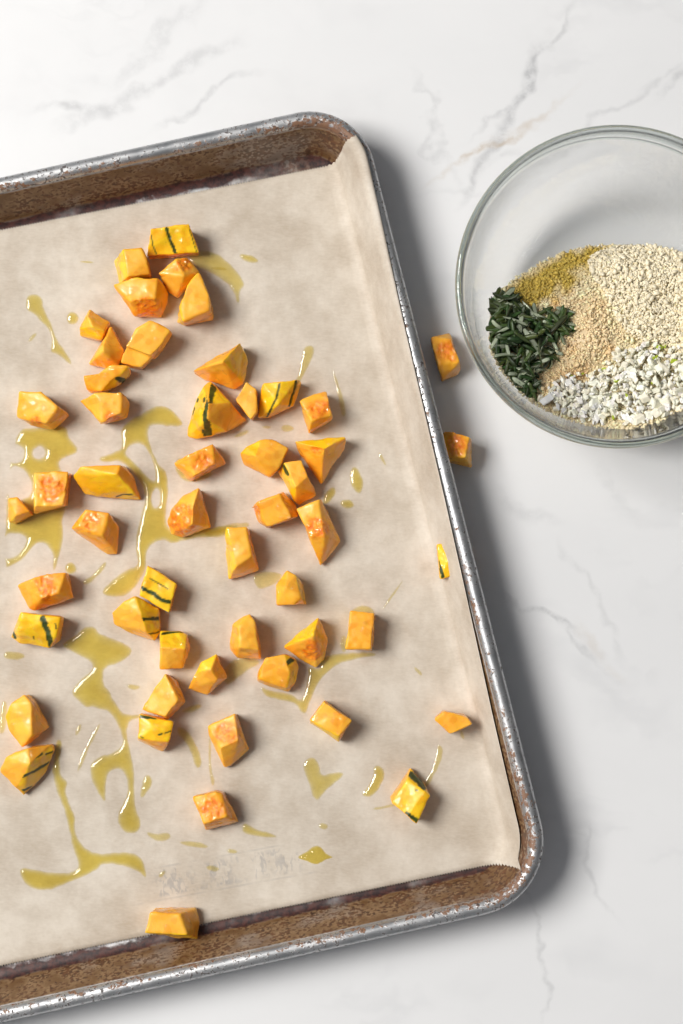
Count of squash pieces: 52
